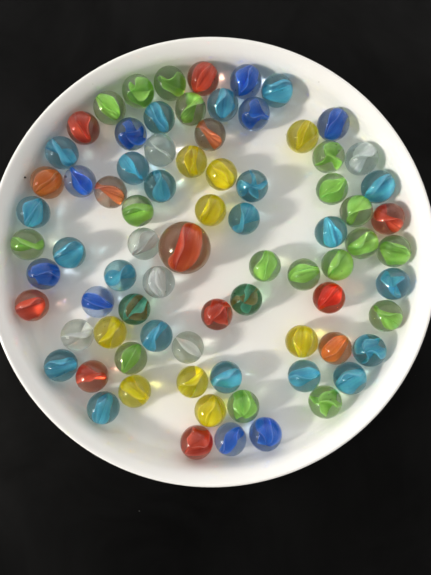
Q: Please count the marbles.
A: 78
